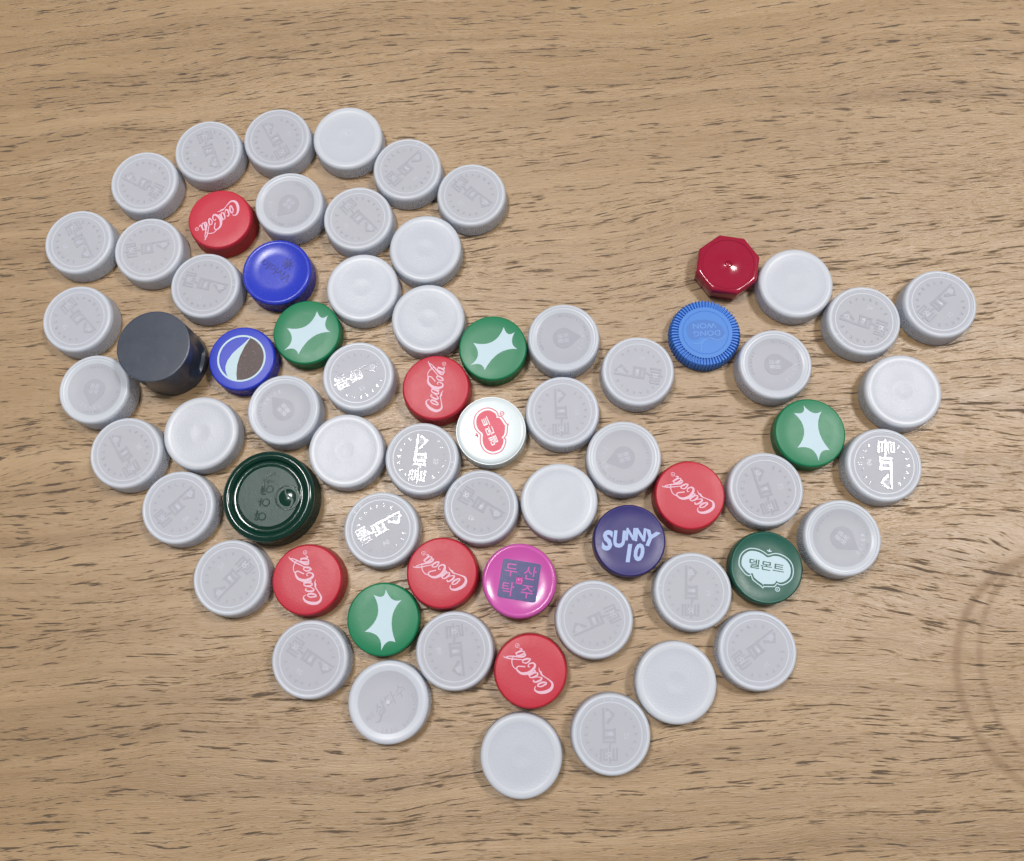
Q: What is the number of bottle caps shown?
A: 68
